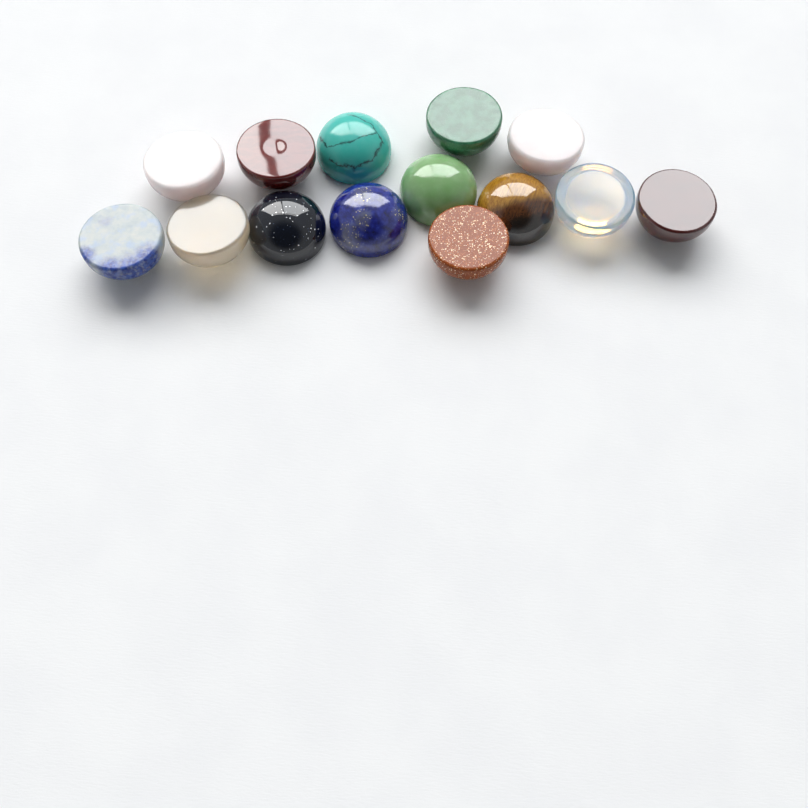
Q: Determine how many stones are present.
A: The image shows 14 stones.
